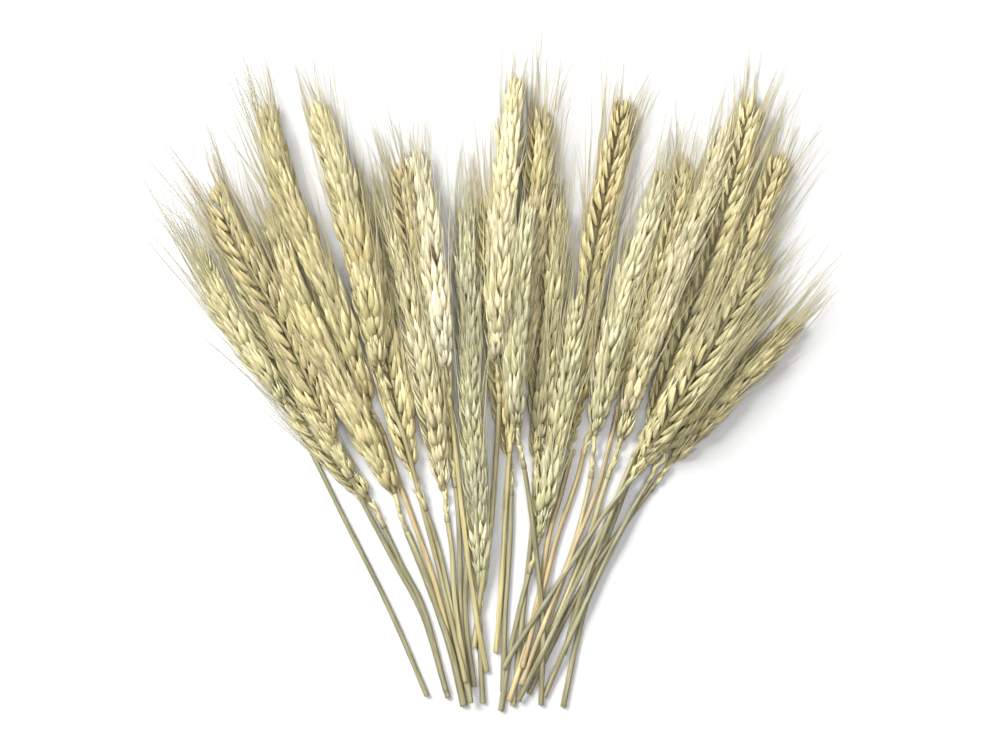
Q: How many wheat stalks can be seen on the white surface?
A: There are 29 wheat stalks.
